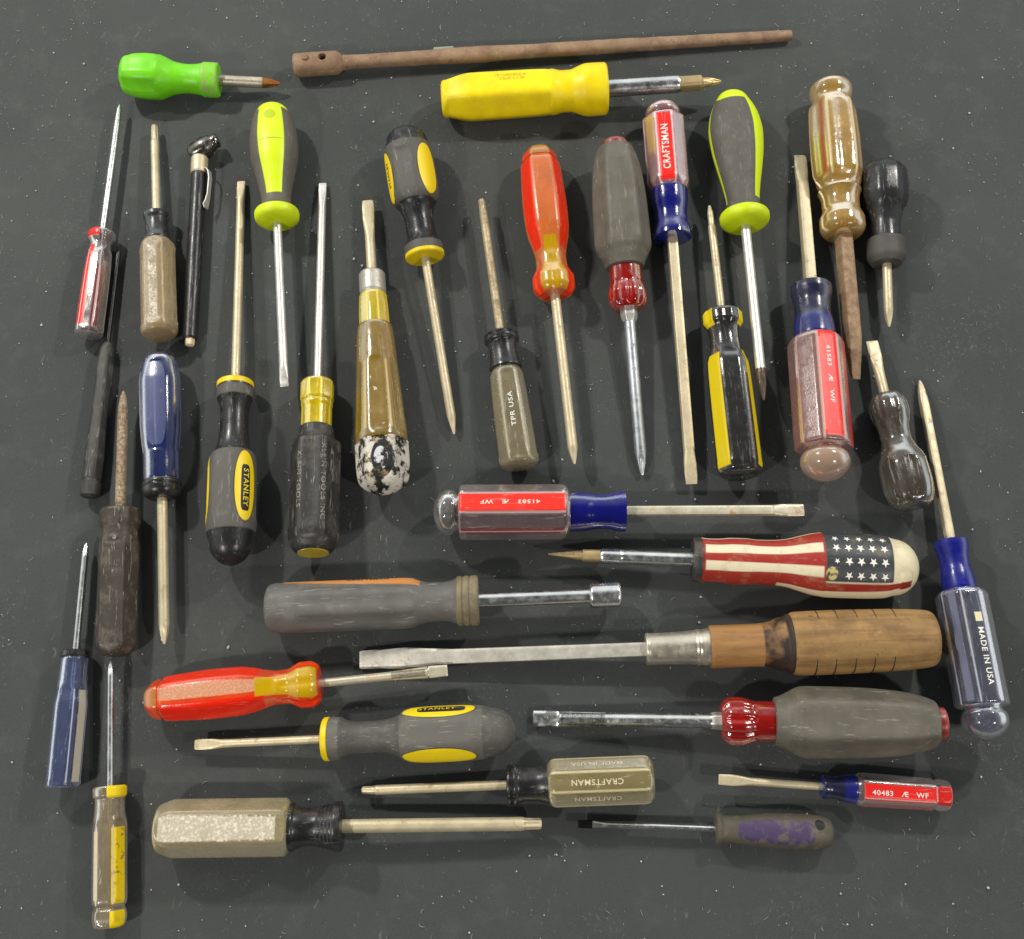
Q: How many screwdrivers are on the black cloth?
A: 36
